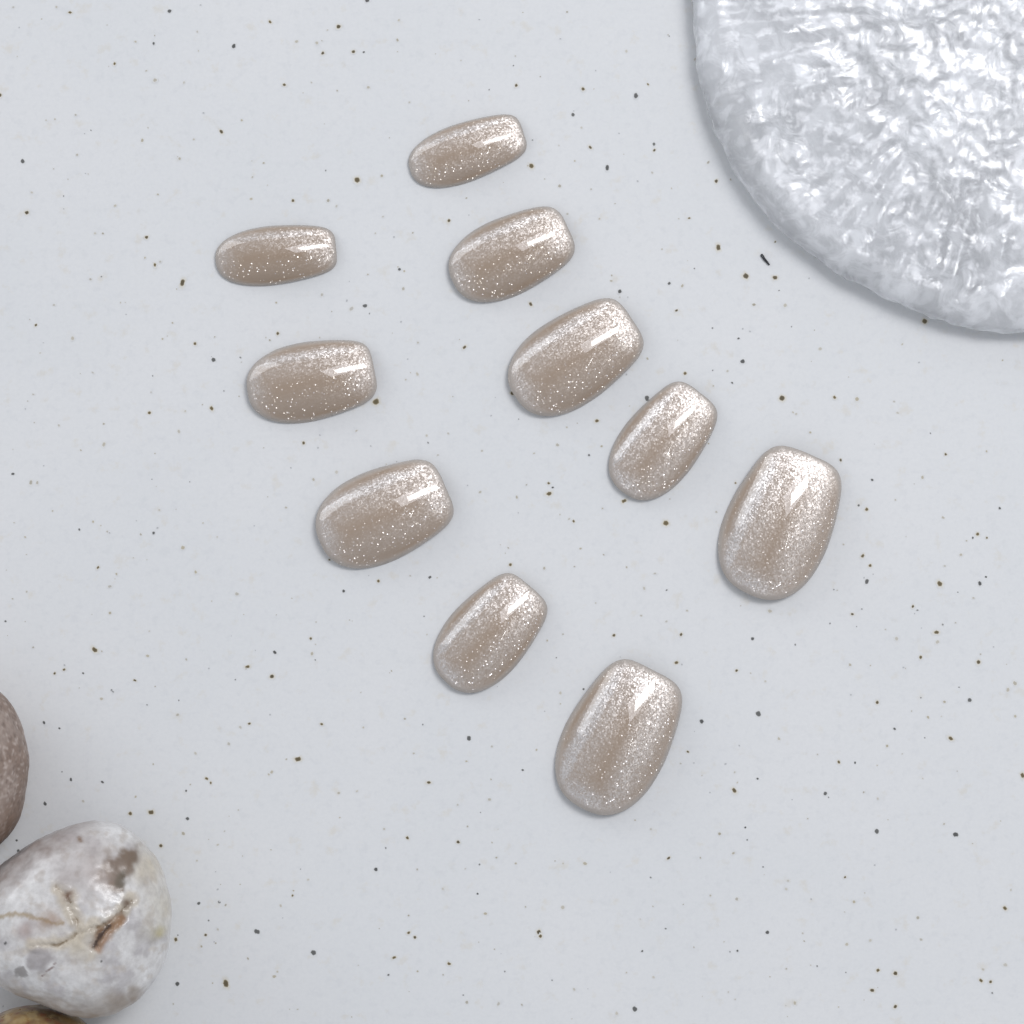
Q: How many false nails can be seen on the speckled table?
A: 10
